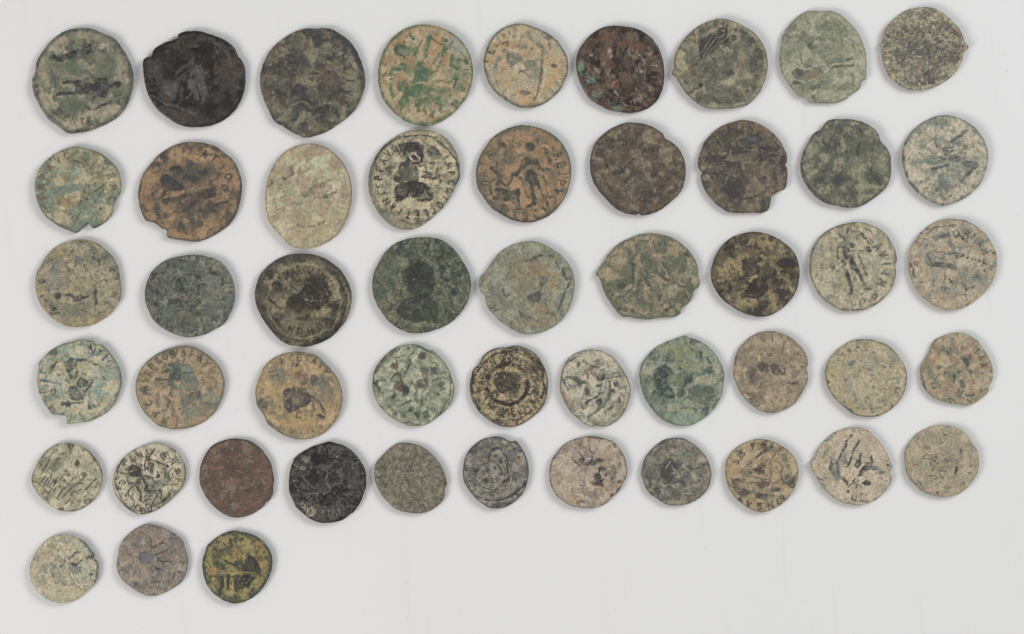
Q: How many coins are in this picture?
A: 51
